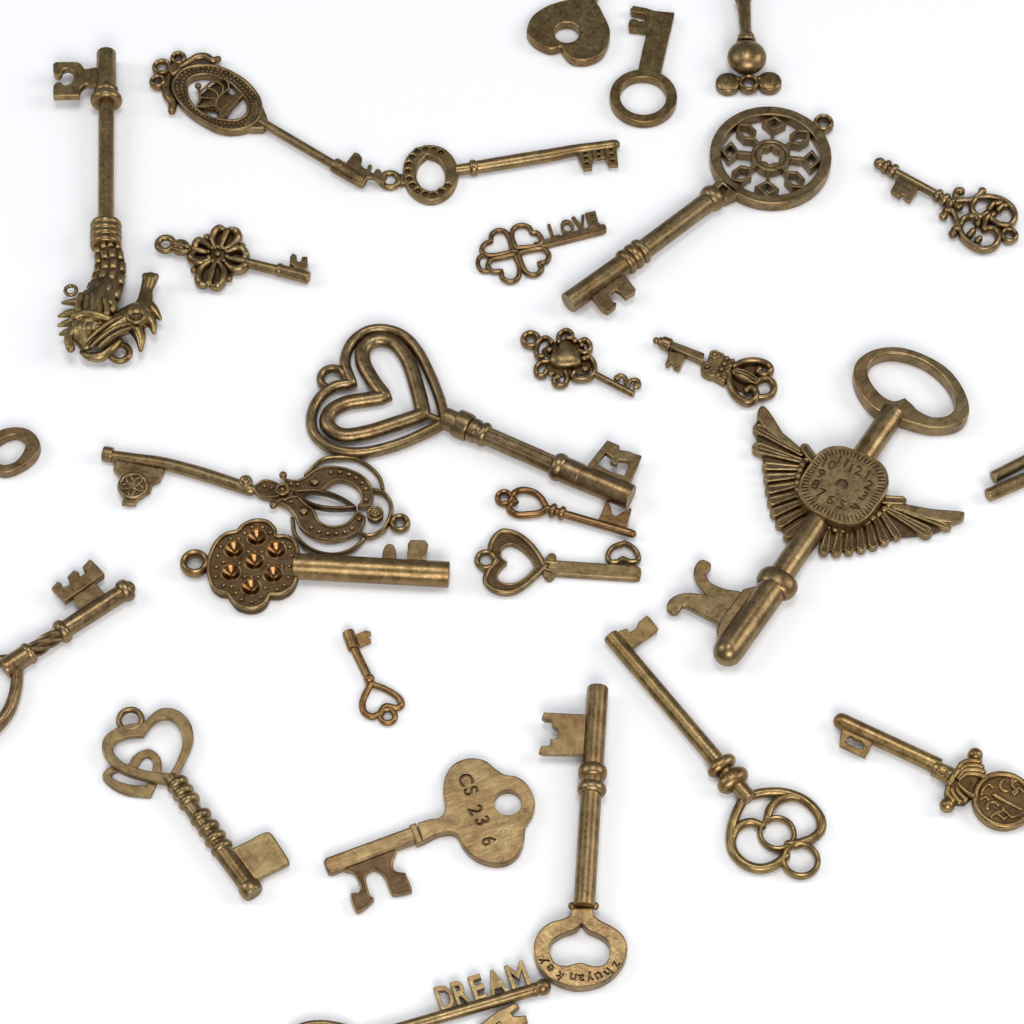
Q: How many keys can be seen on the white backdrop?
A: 30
